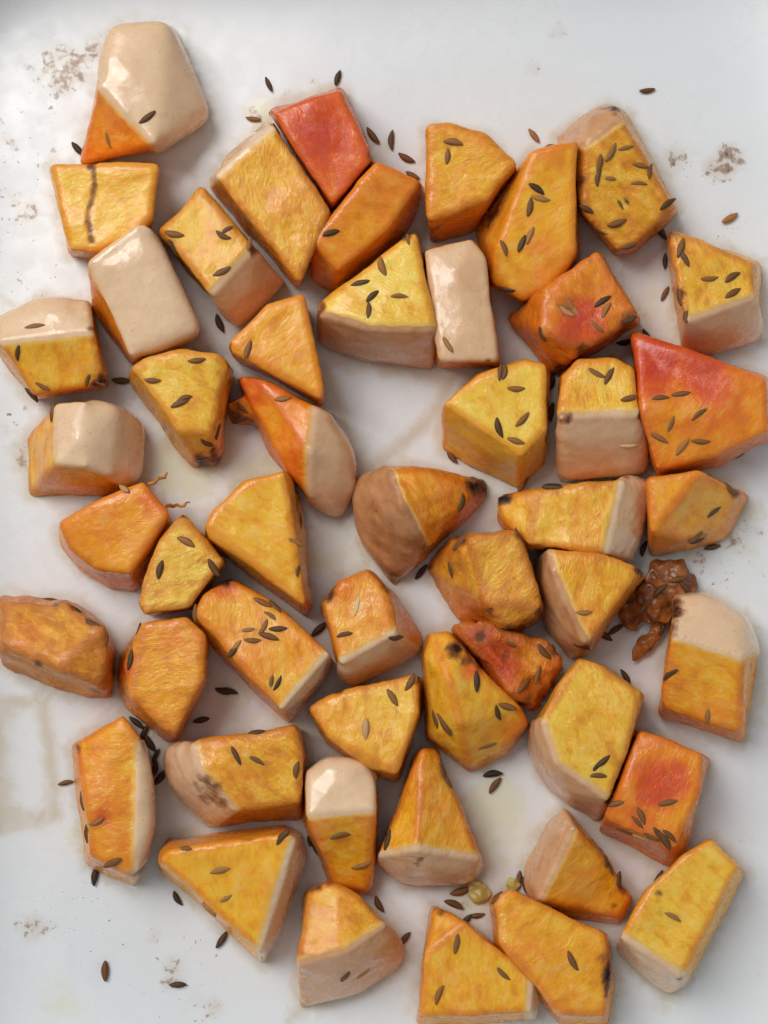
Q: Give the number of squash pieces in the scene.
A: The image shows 50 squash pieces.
